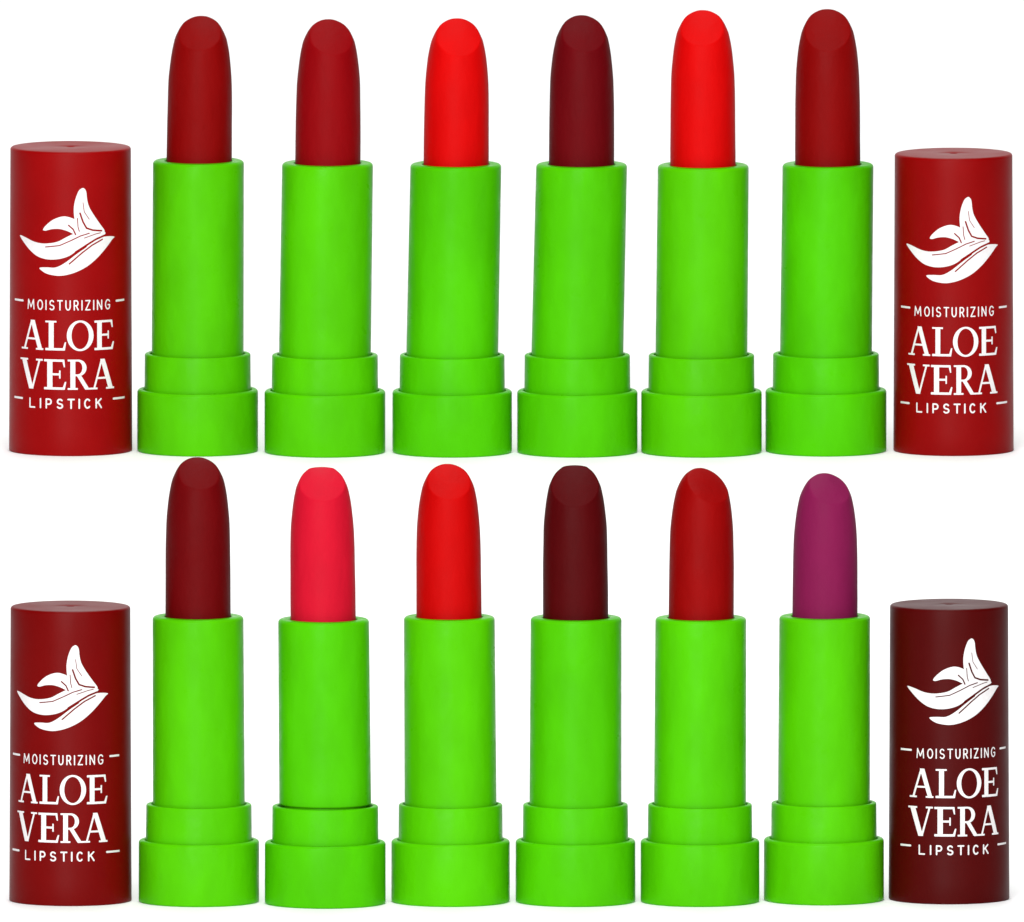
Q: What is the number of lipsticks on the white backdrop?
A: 12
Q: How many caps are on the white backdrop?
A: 4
